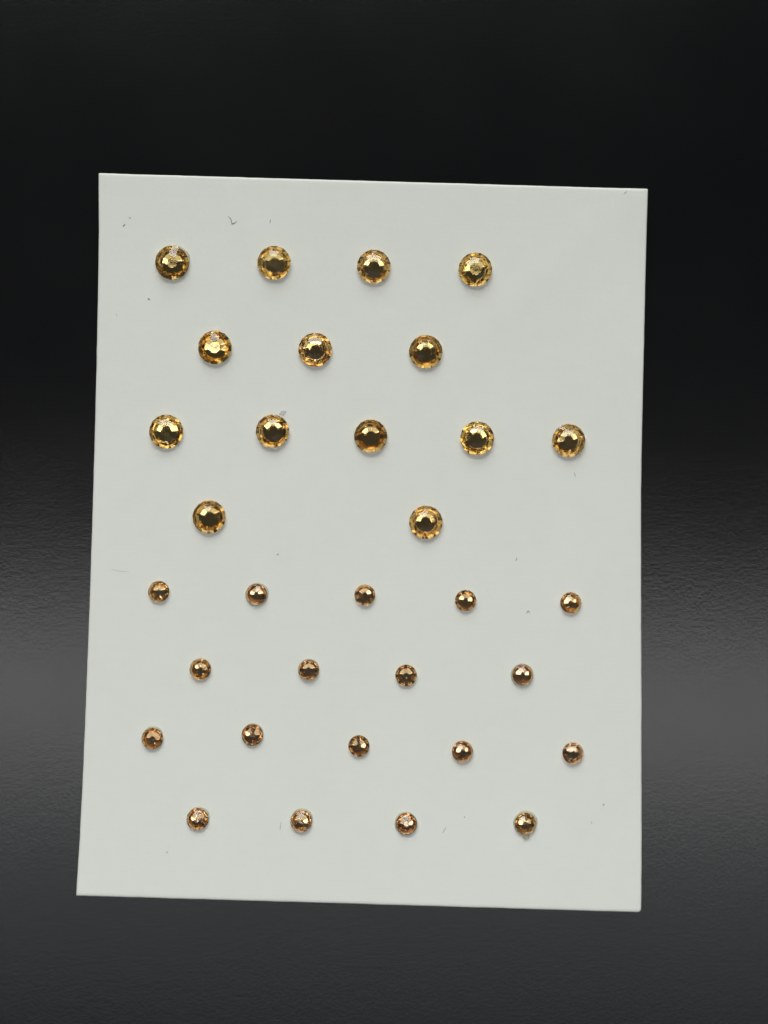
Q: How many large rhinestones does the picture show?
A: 14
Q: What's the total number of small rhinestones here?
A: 18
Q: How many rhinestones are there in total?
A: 32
